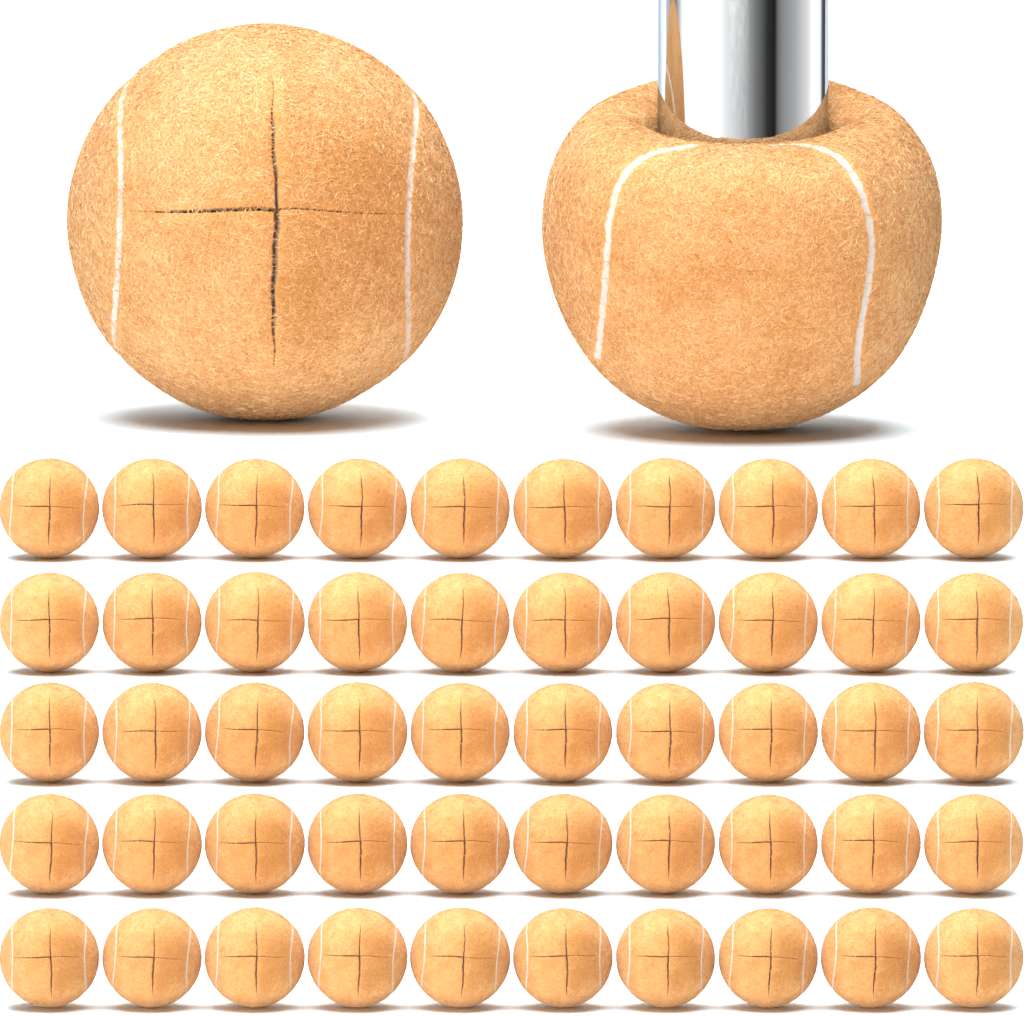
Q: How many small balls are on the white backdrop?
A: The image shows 50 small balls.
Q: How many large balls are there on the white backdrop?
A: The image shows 2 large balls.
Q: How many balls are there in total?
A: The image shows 52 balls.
